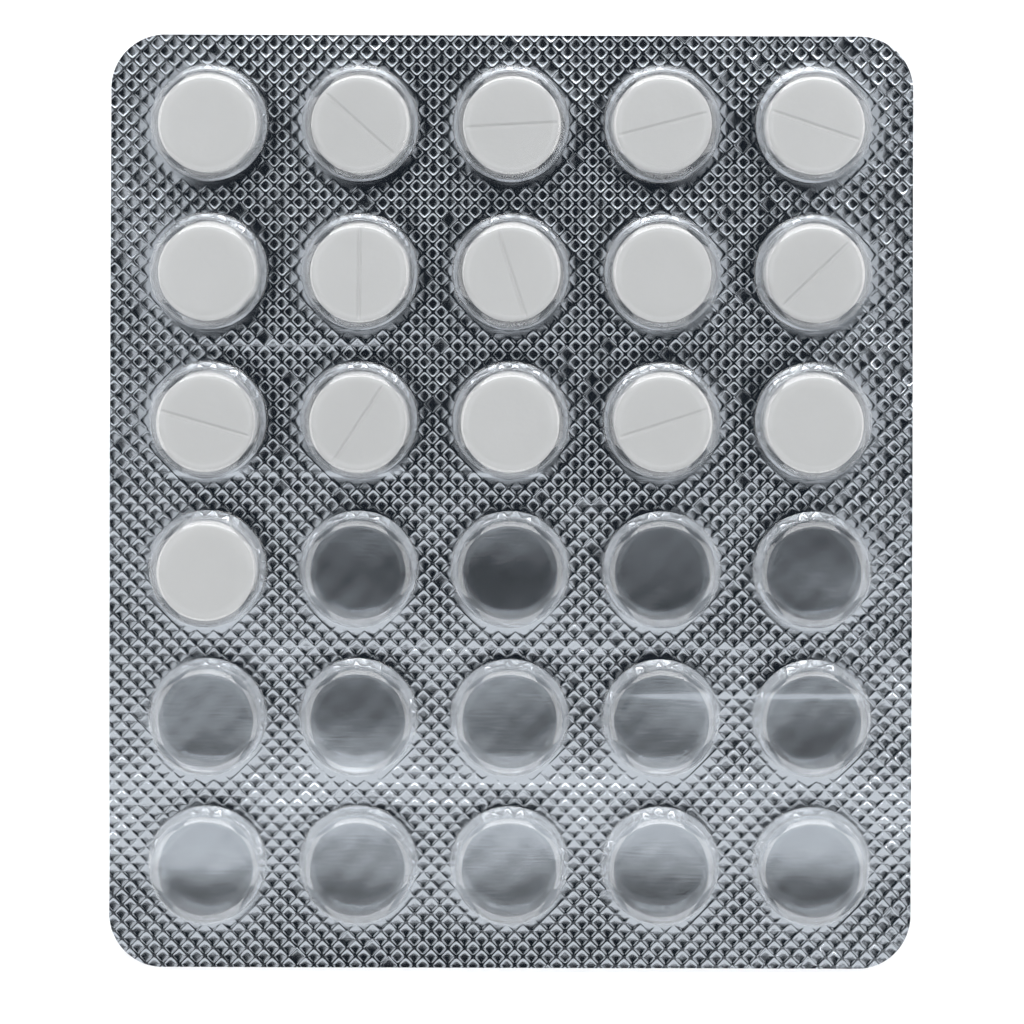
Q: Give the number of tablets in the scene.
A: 16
